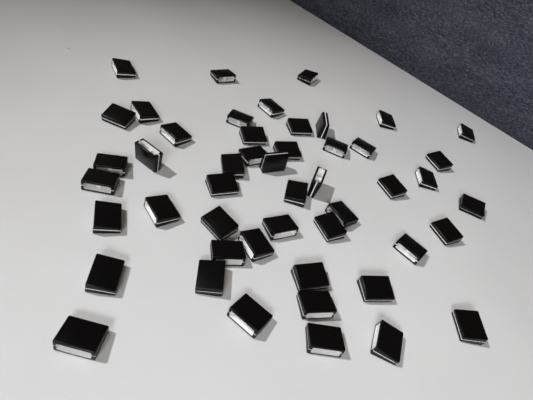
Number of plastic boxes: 49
